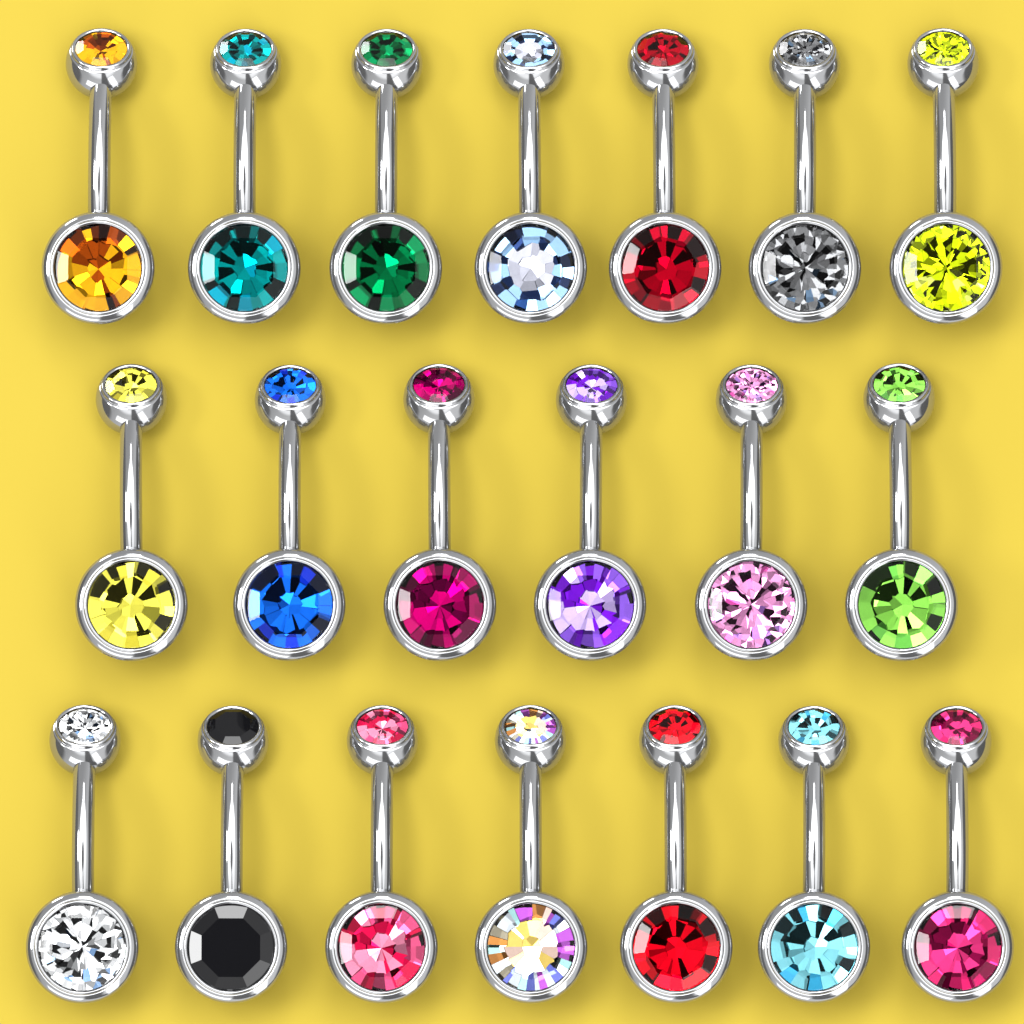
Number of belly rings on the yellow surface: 20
